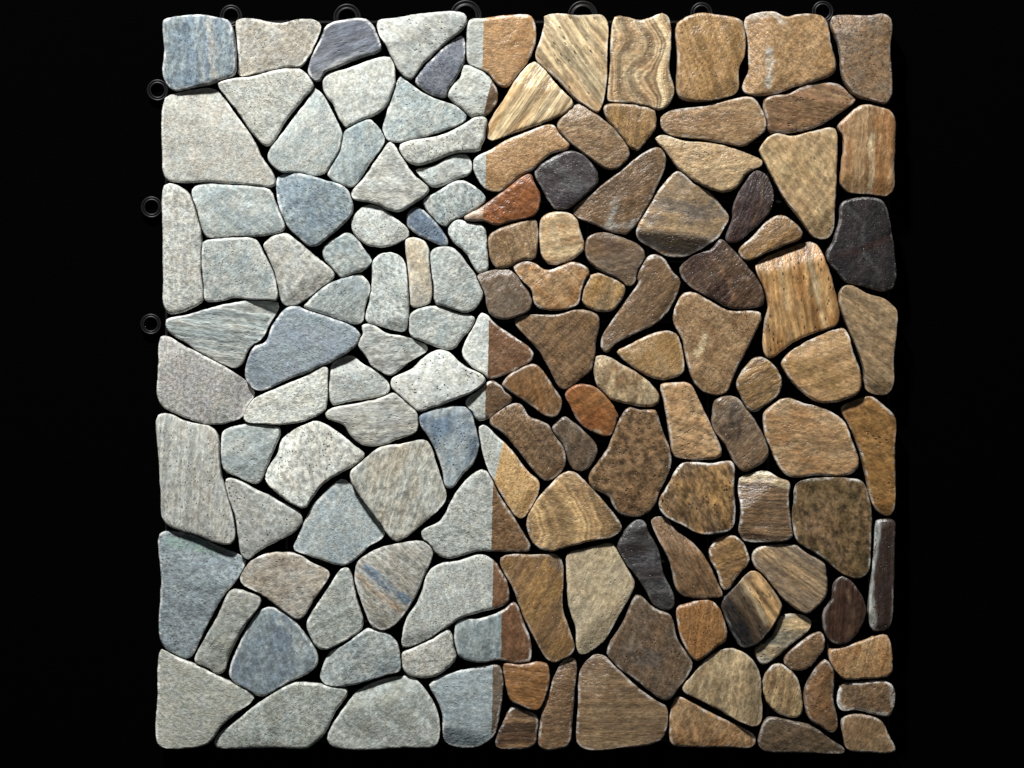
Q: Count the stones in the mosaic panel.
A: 139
